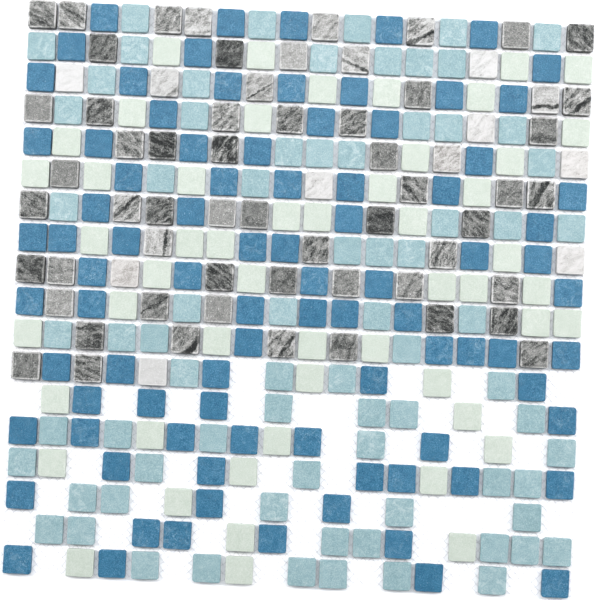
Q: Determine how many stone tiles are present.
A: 69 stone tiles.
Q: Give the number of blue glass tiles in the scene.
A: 88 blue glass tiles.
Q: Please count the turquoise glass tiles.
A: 75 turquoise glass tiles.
